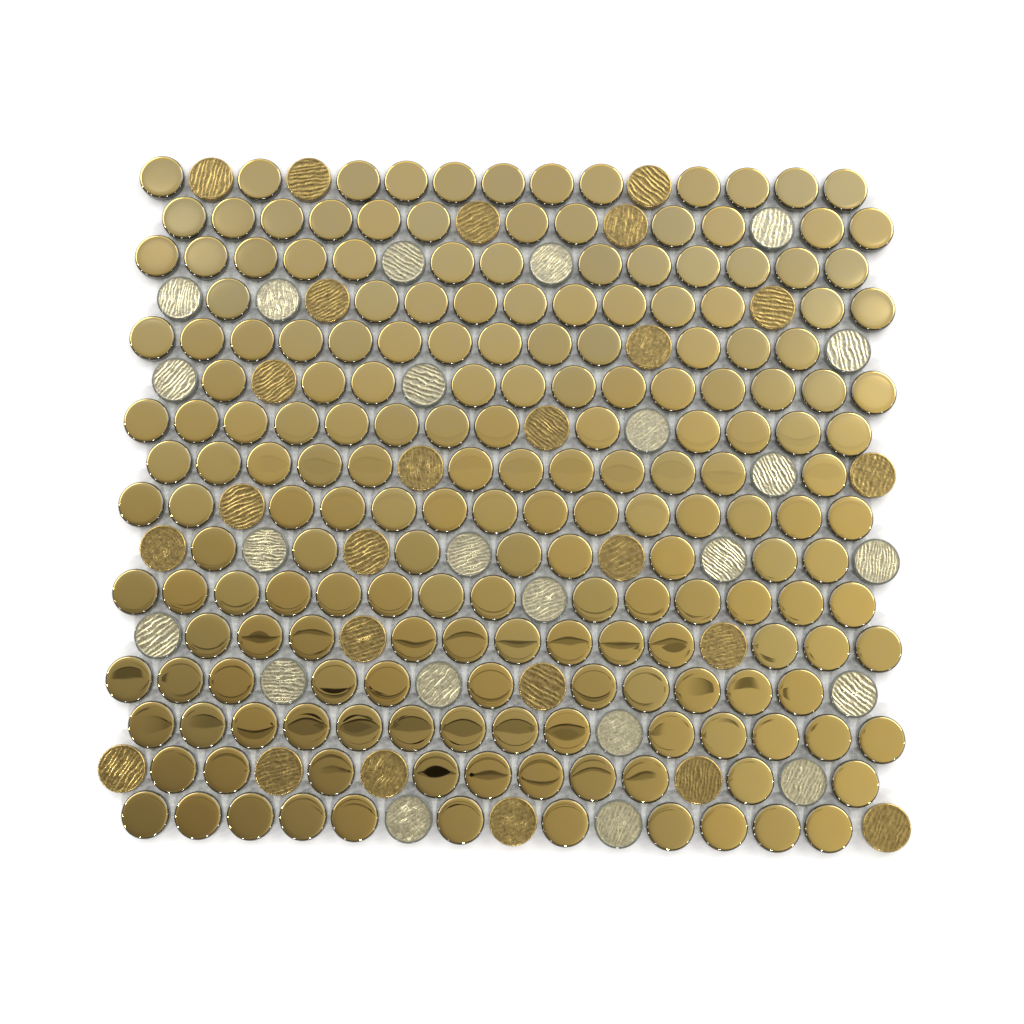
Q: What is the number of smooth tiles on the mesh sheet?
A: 192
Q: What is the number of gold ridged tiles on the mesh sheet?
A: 25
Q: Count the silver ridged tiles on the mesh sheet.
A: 23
